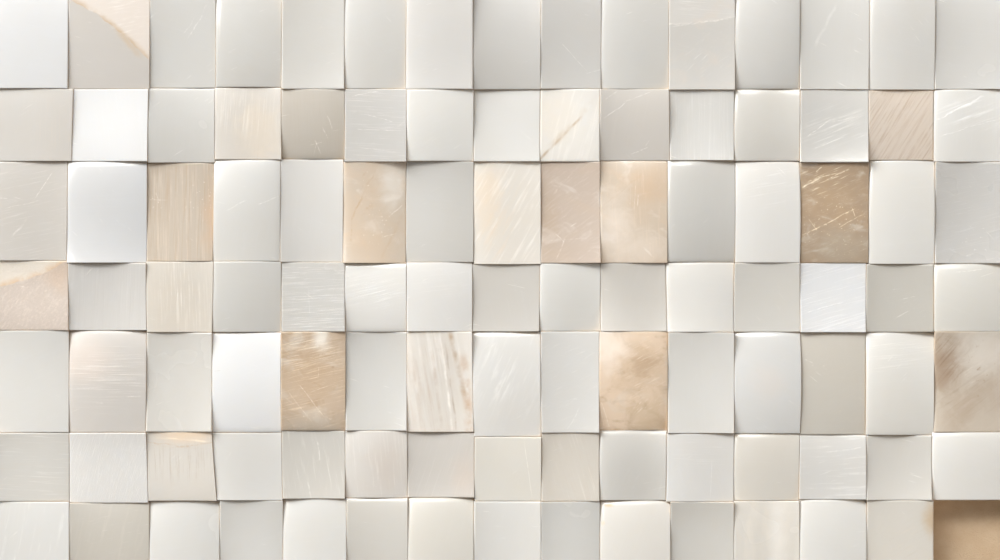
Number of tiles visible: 104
